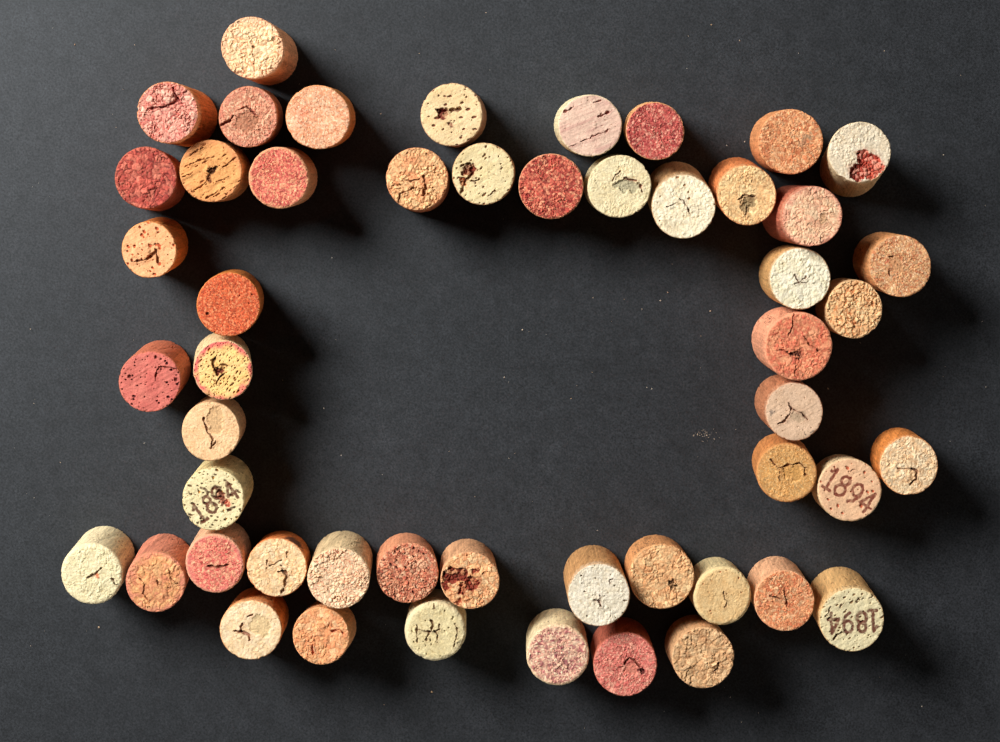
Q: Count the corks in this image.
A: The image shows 51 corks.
